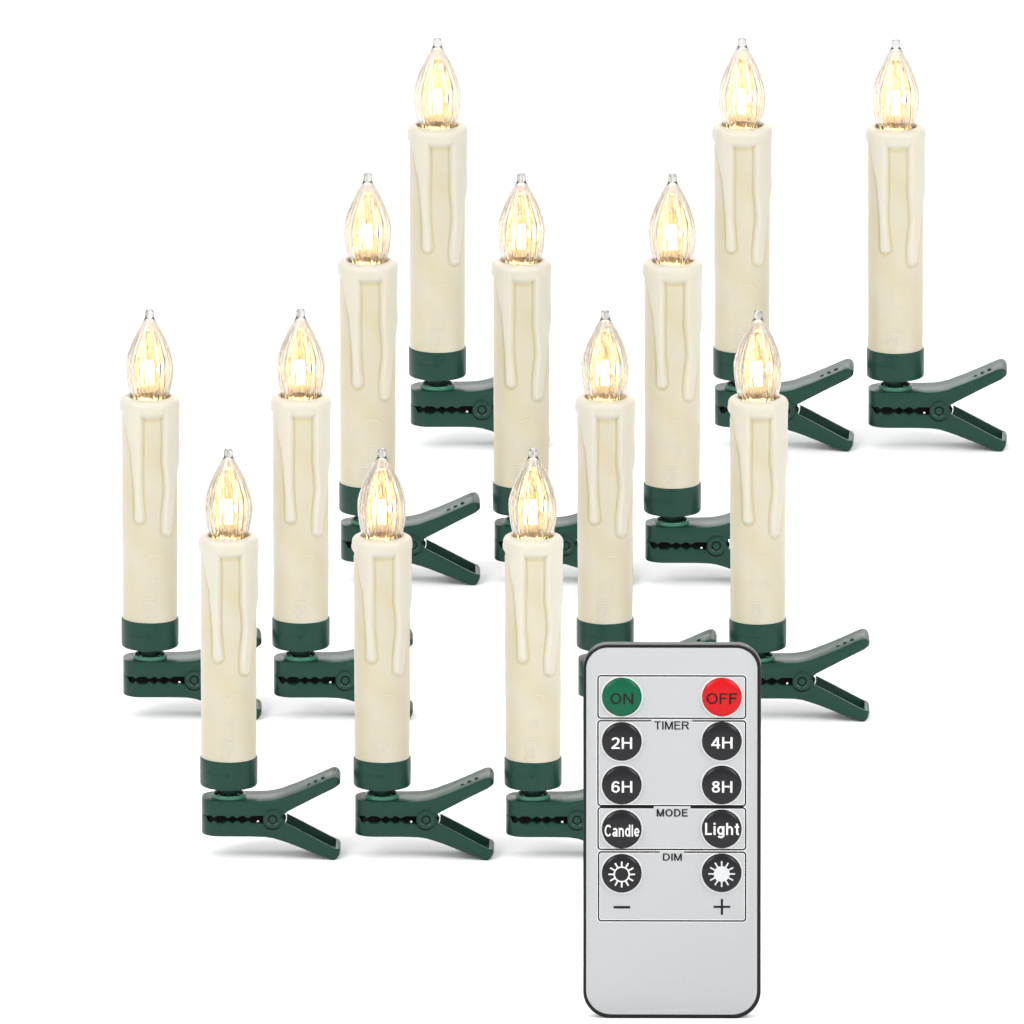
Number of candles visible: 13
